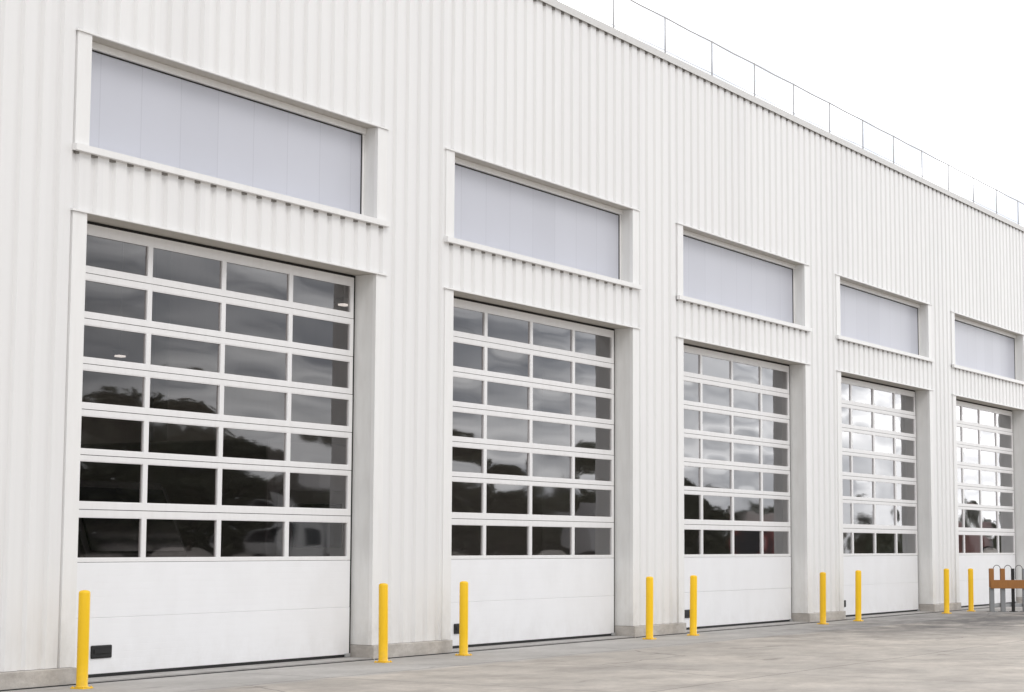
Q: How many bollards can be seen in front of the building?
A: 9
